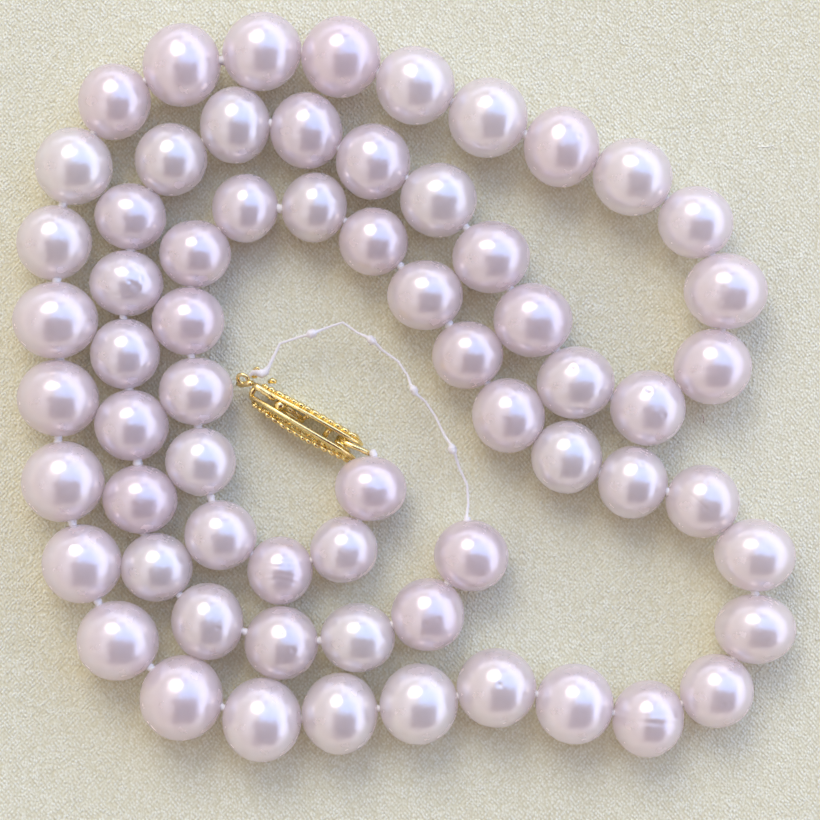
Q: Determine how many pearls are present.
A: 65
